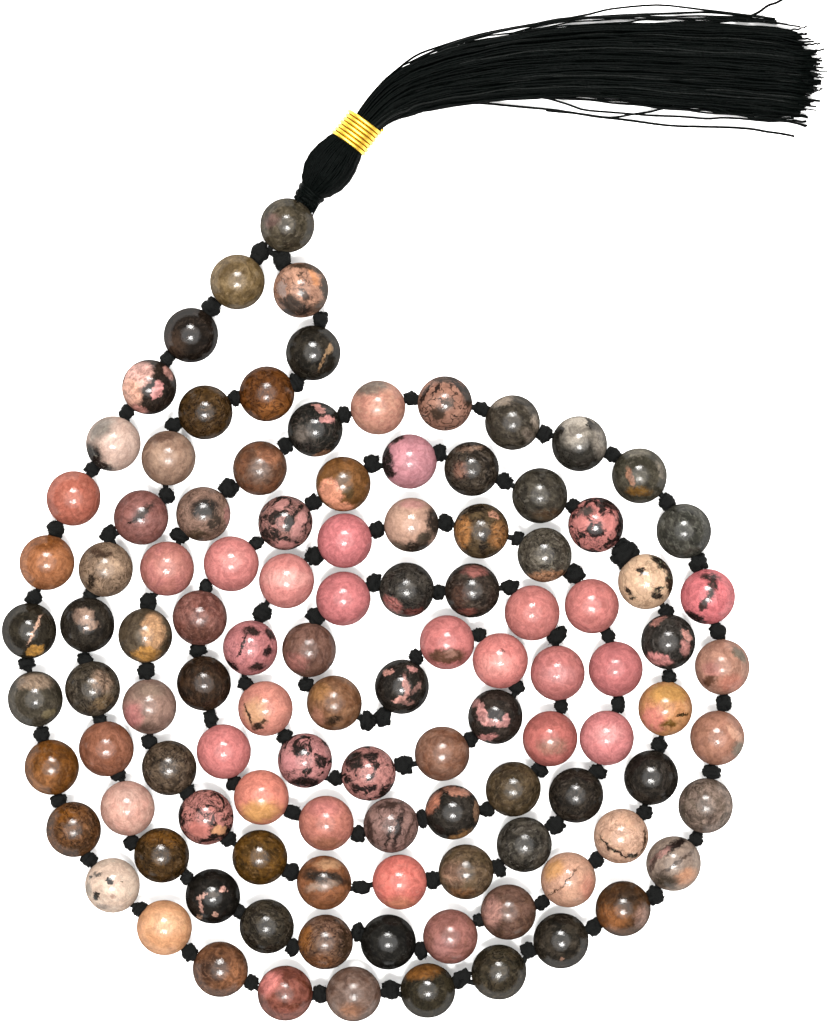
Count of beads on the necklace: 109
